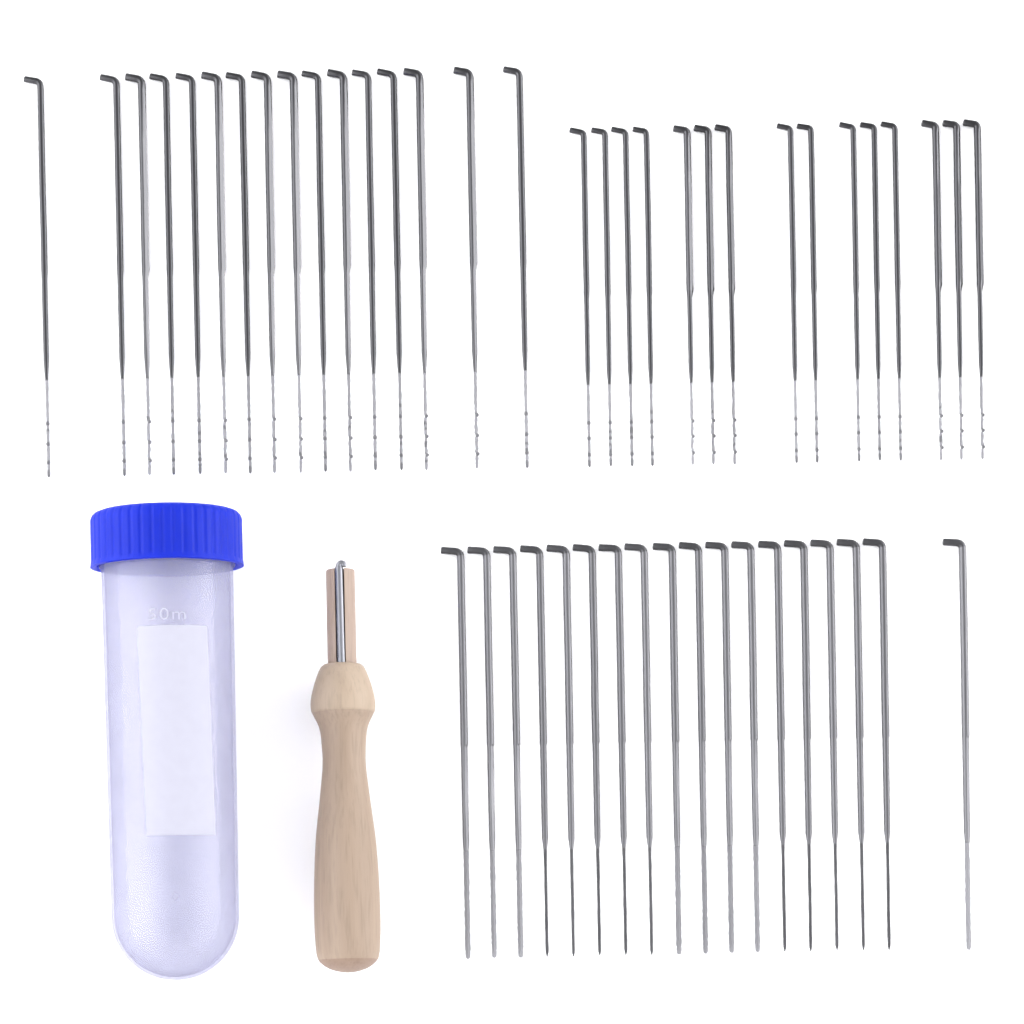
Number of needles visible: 49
